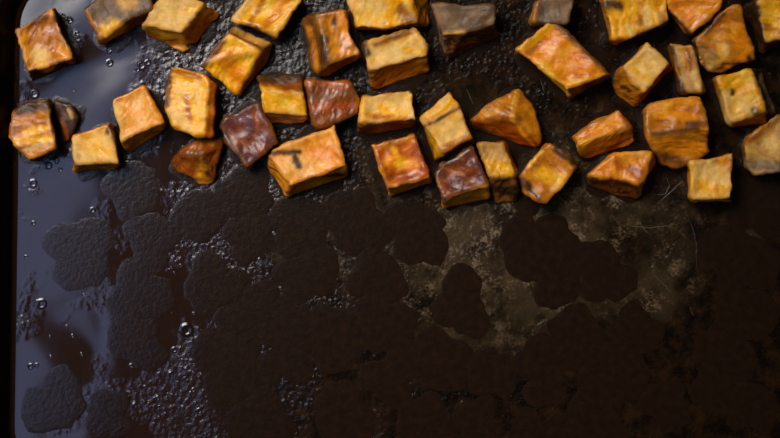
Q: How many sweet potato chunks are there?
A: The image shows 40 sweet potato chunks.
